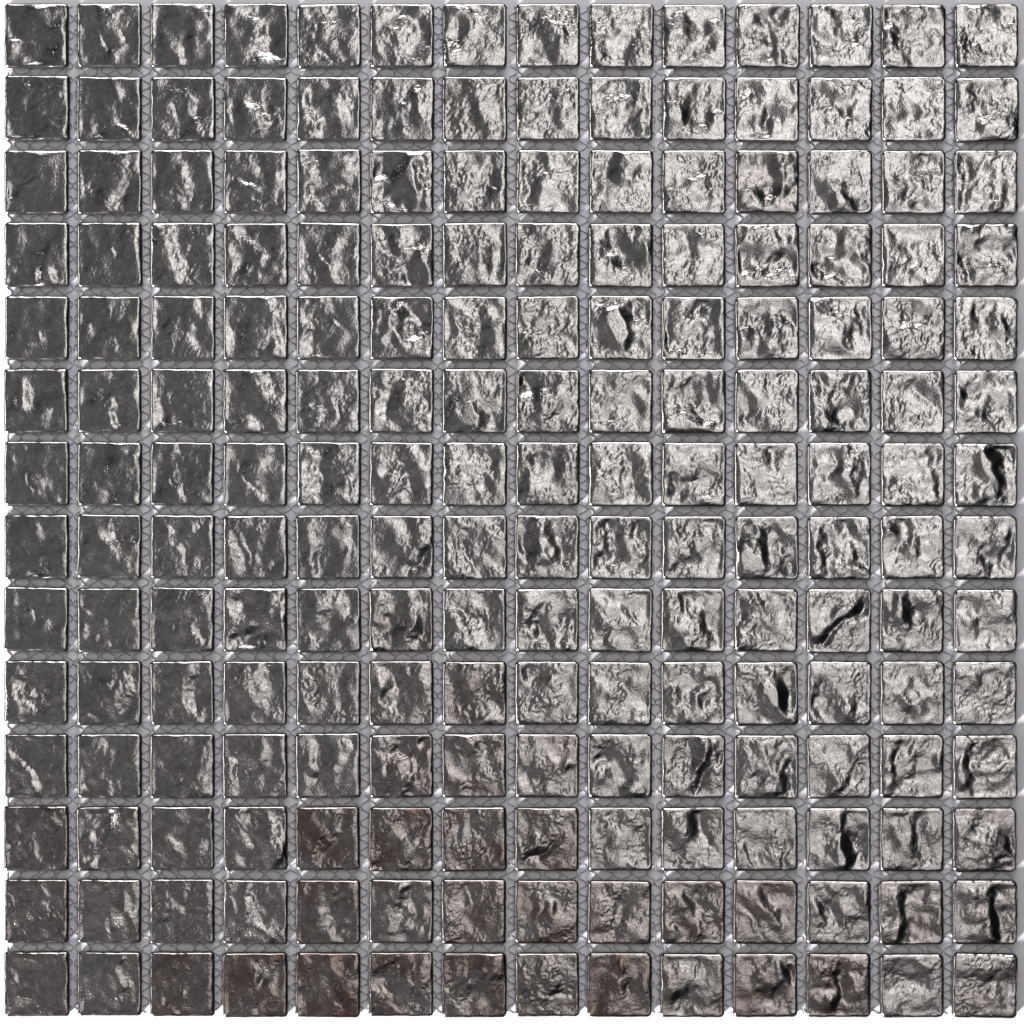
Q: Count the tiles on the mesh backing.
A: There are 196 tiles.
